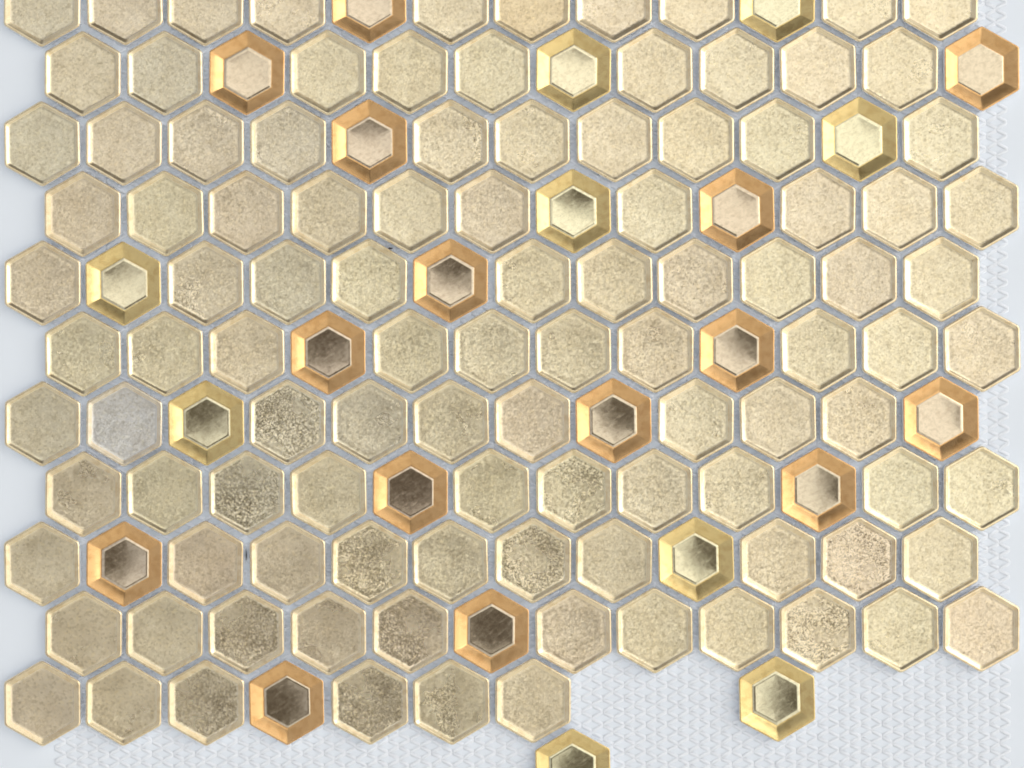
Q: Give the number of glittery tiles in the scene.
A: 105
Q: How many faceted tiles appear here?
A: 24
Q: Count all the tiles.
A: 129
